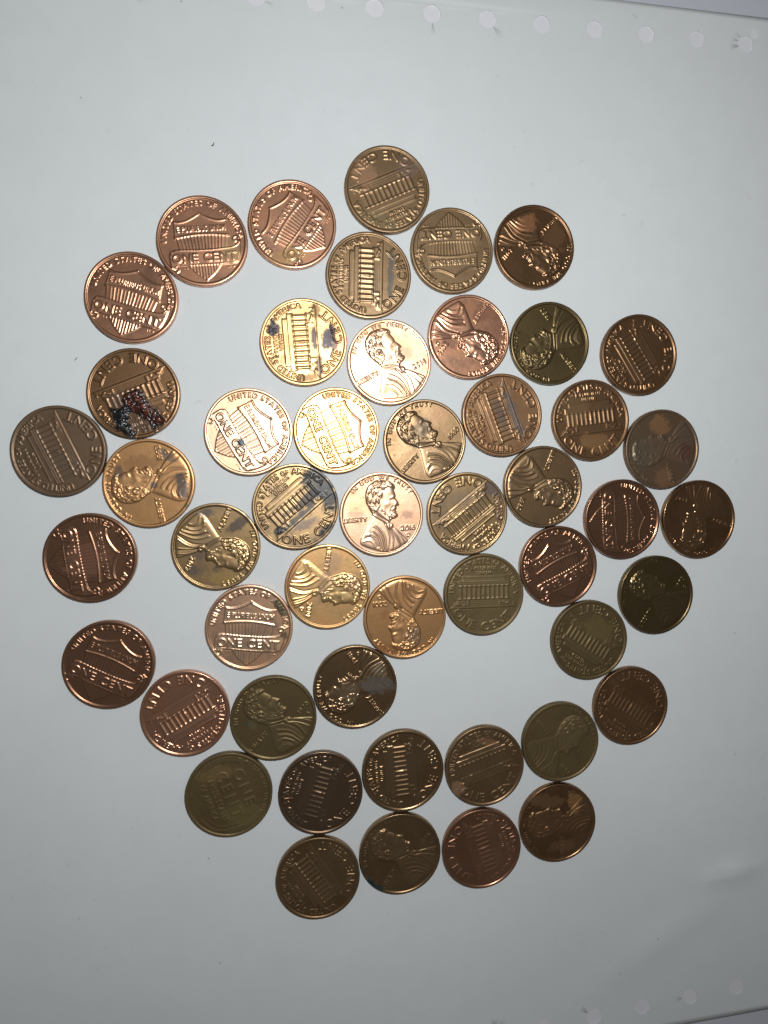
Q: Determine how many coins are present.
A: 50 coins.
